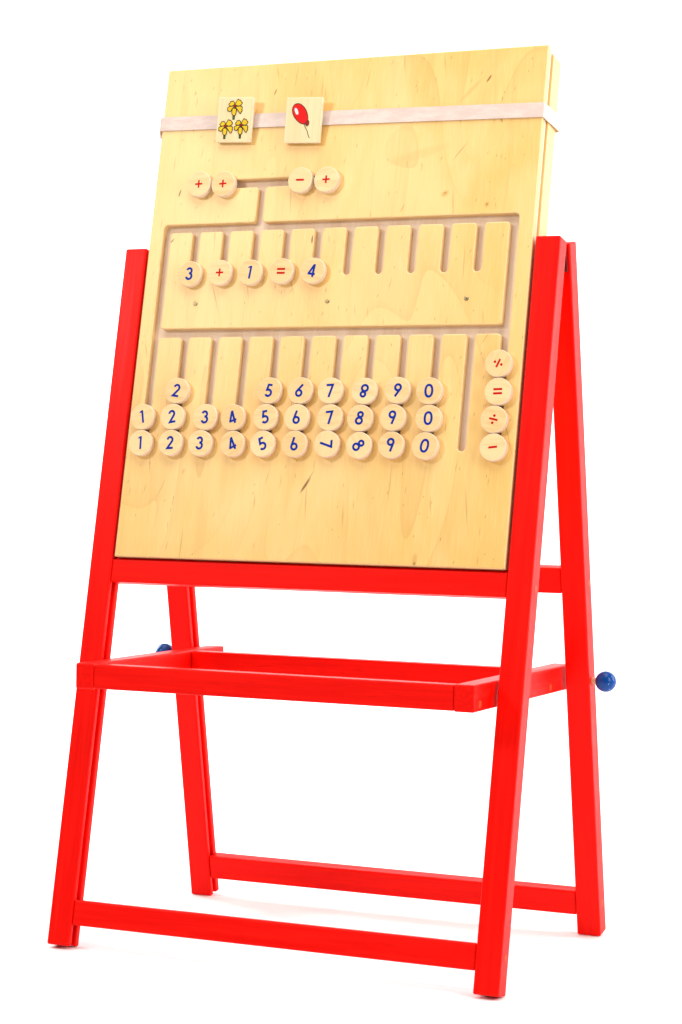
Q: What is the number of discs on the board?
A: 40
